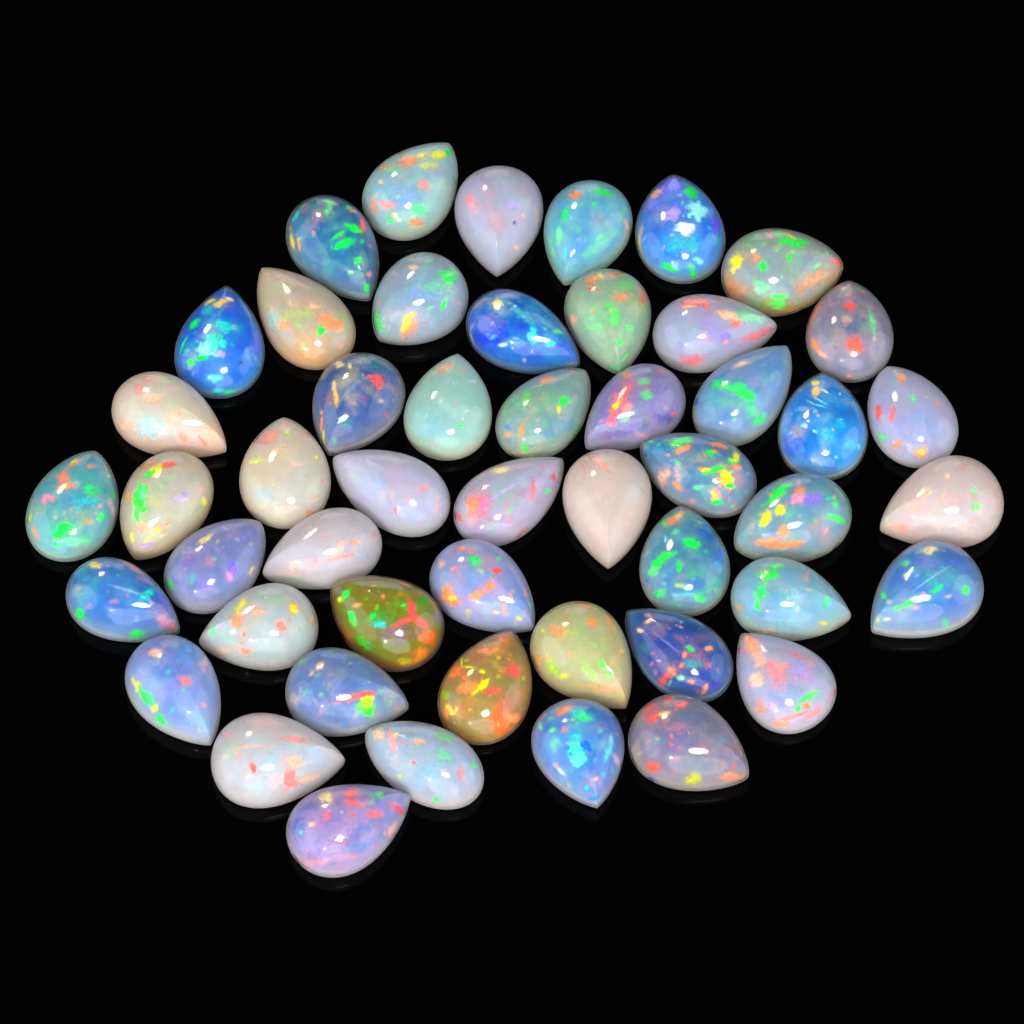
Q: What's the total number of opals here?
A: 50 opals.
